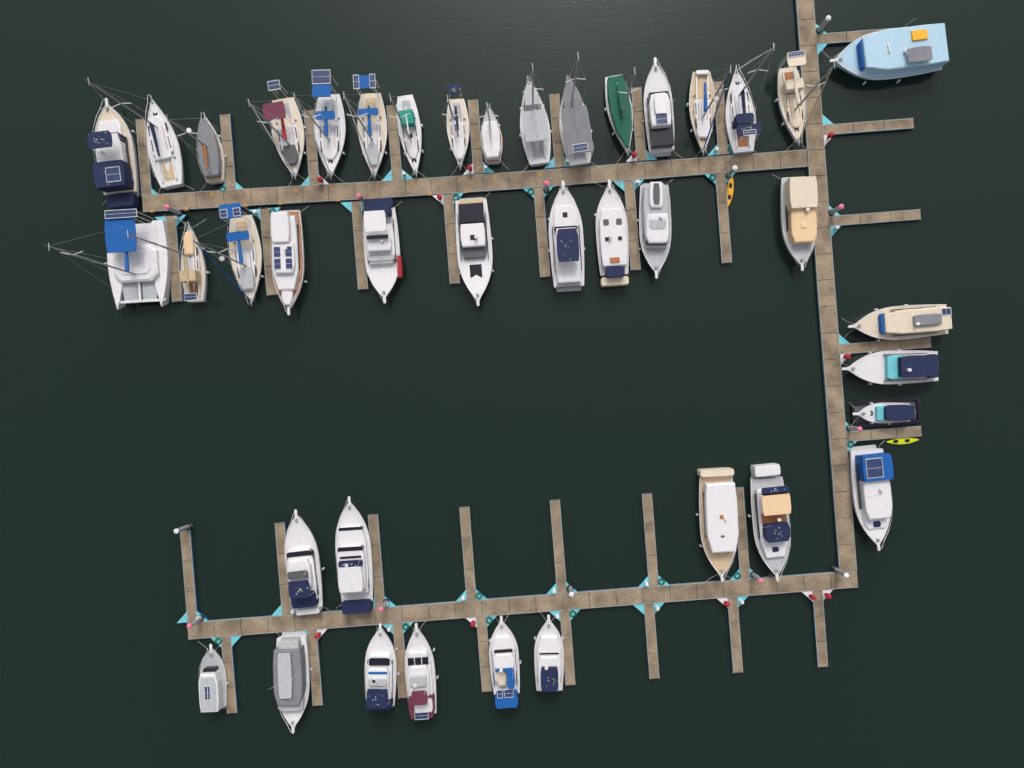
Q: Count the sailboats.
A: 17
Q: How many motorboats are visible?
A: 24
